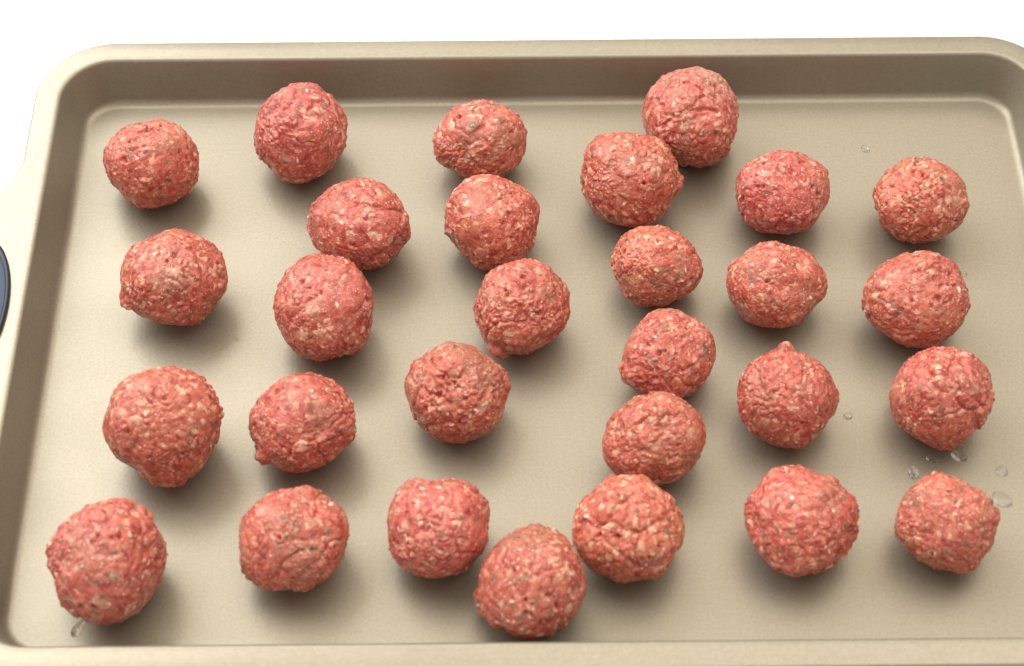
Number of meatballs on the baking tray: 29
